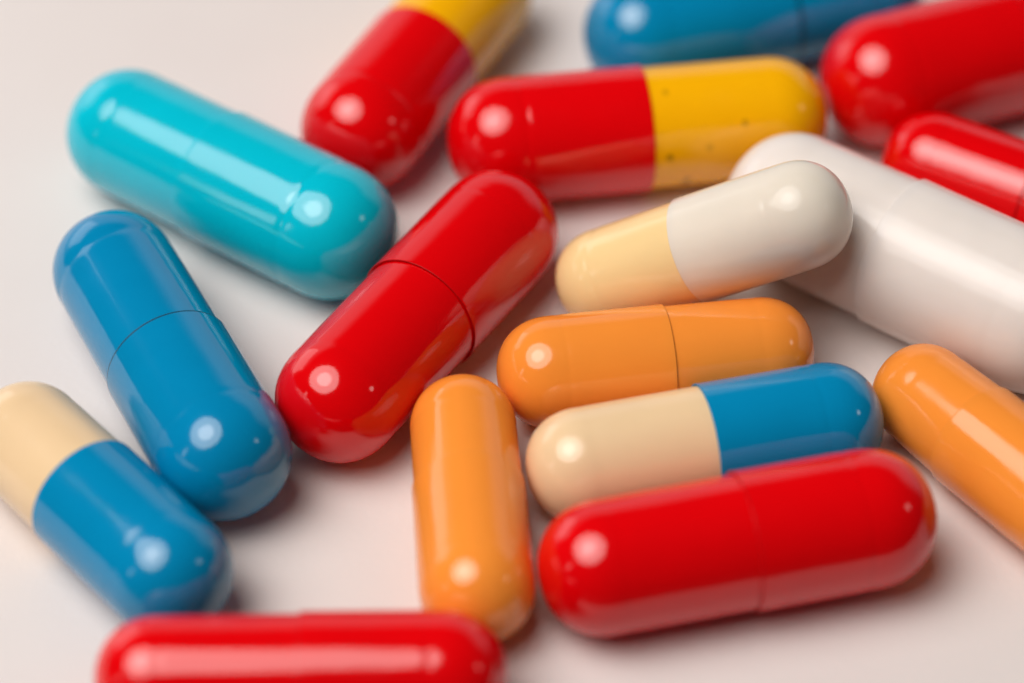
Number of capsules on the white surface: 17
